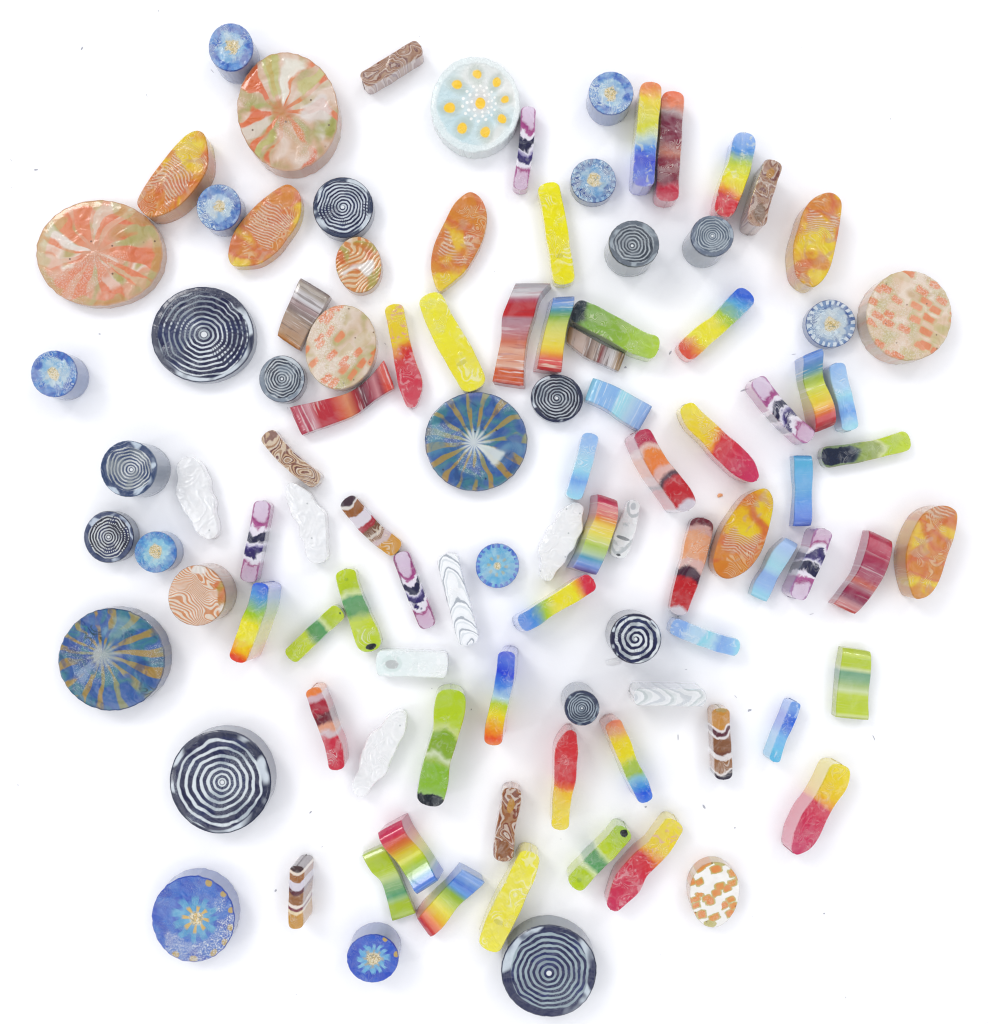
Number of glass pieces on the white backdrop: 102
